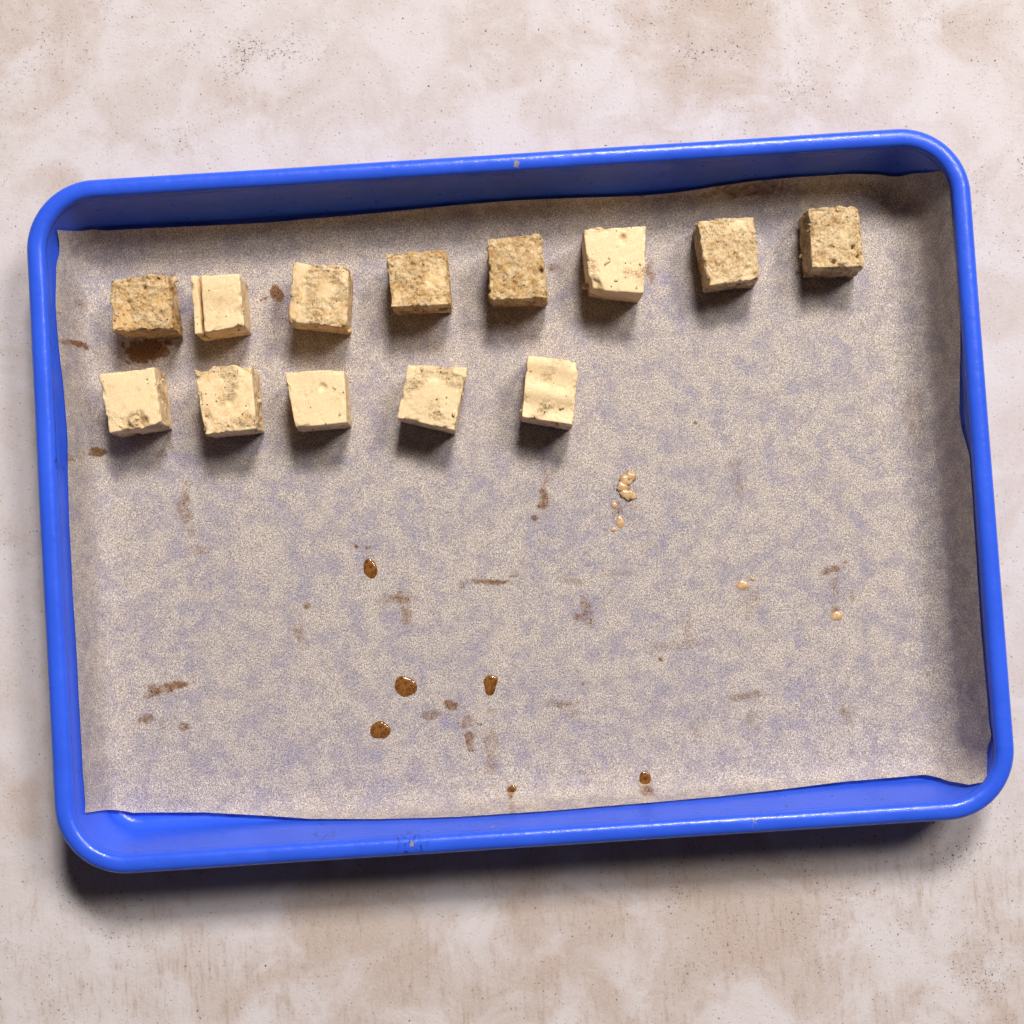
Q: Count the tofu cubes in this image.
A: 13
